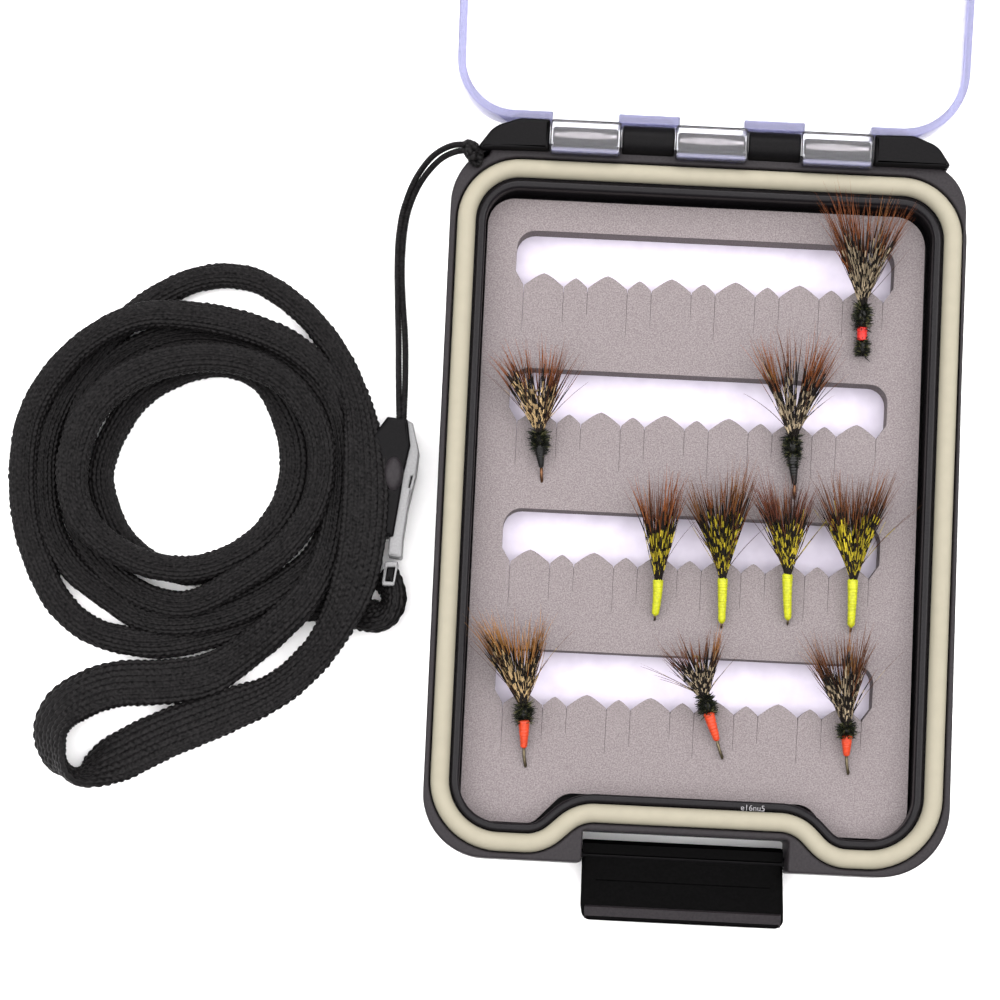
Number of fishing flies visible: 10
